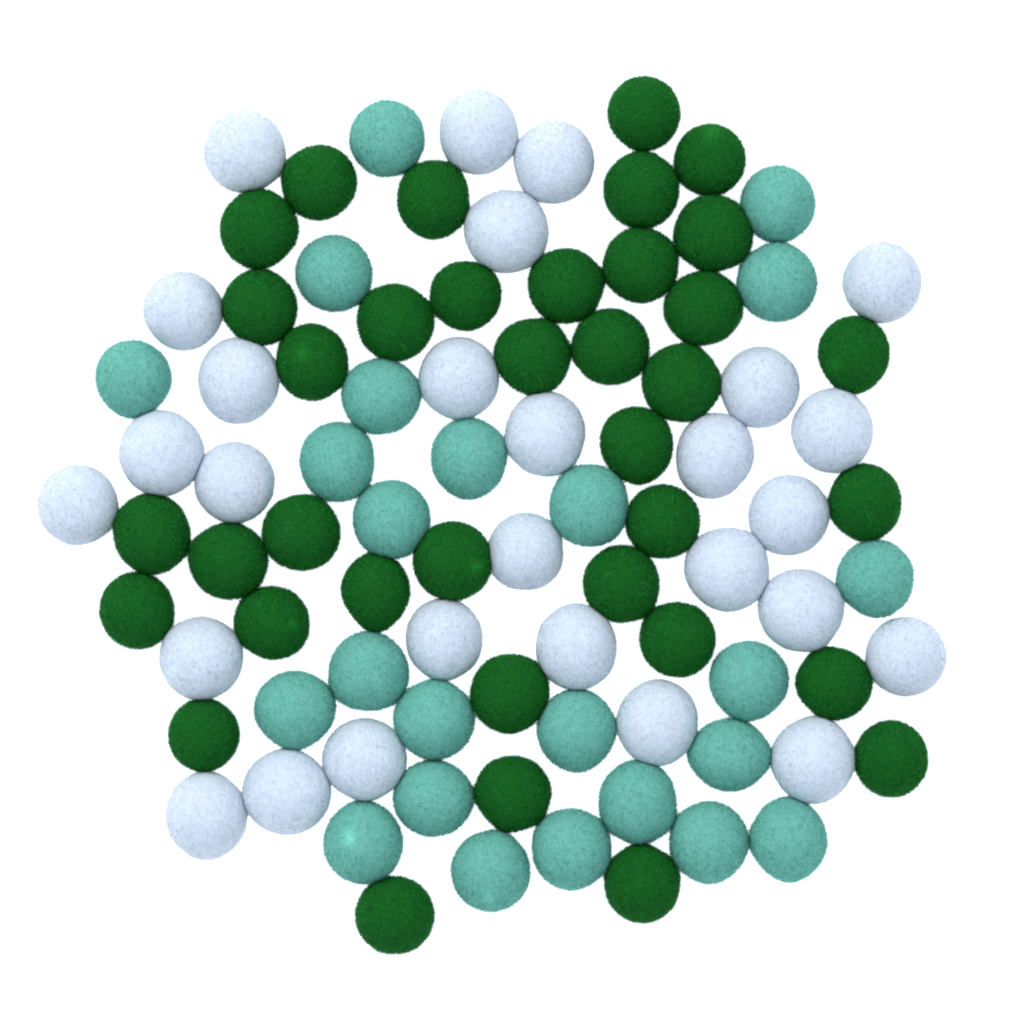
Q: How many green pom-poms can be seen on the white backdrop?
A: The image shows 37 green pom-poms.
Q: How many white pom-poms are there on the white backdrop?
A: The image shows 28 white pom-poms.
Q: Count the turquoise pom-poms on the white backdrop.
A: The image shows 24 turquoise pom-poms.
